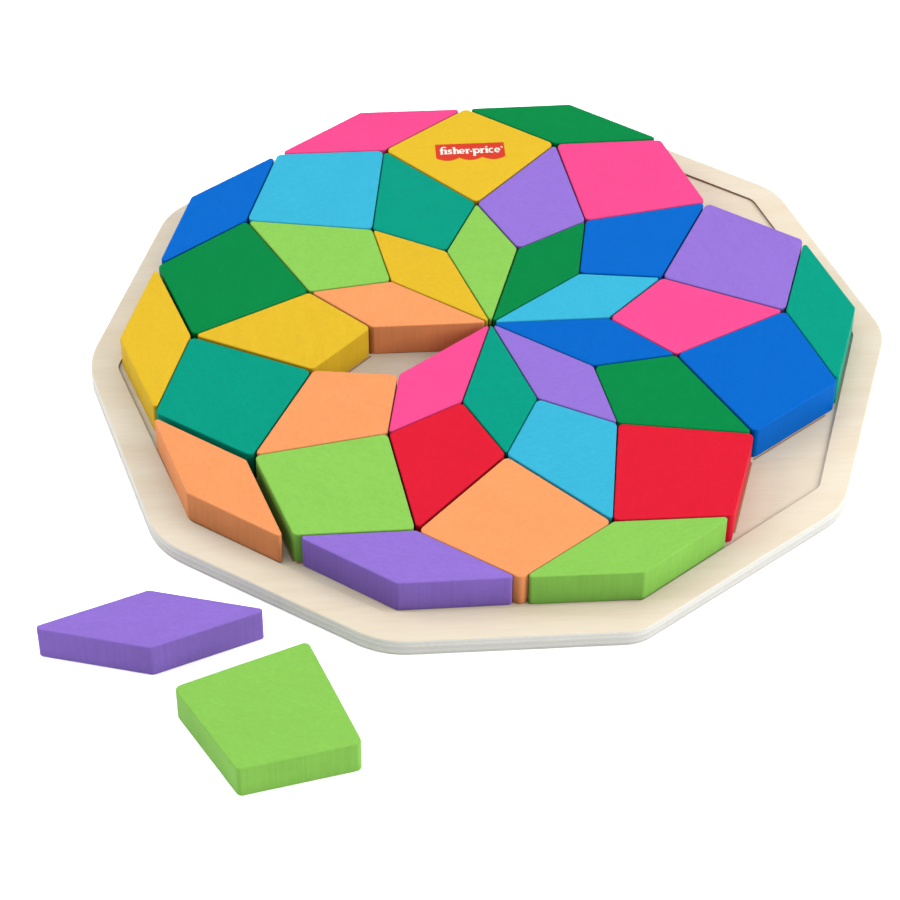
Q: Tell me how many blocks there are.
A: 39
